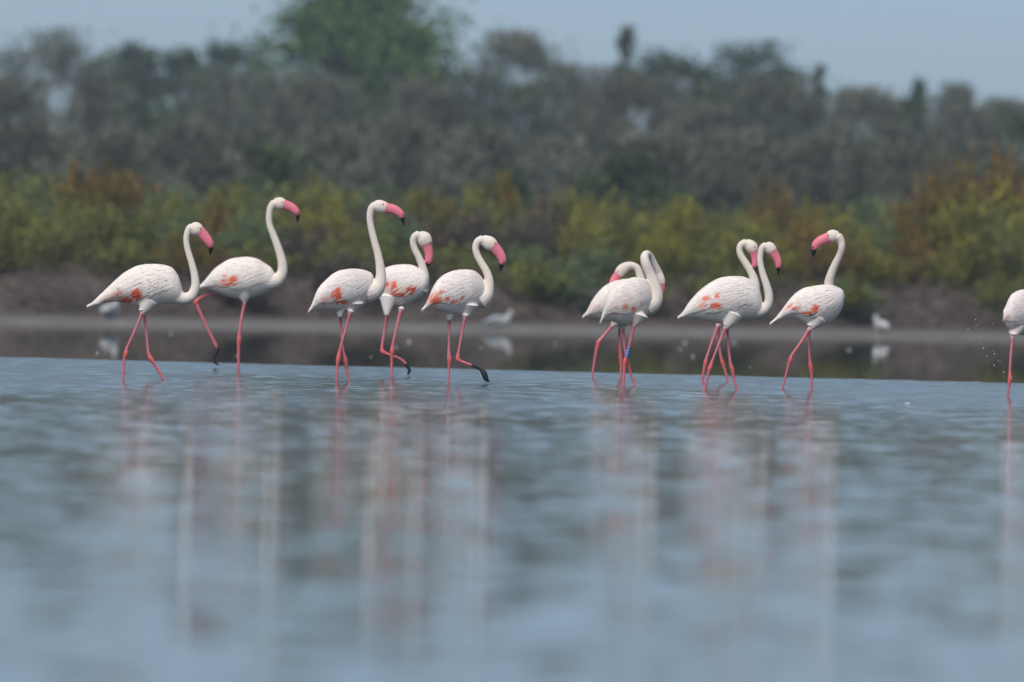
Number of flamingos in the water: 11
